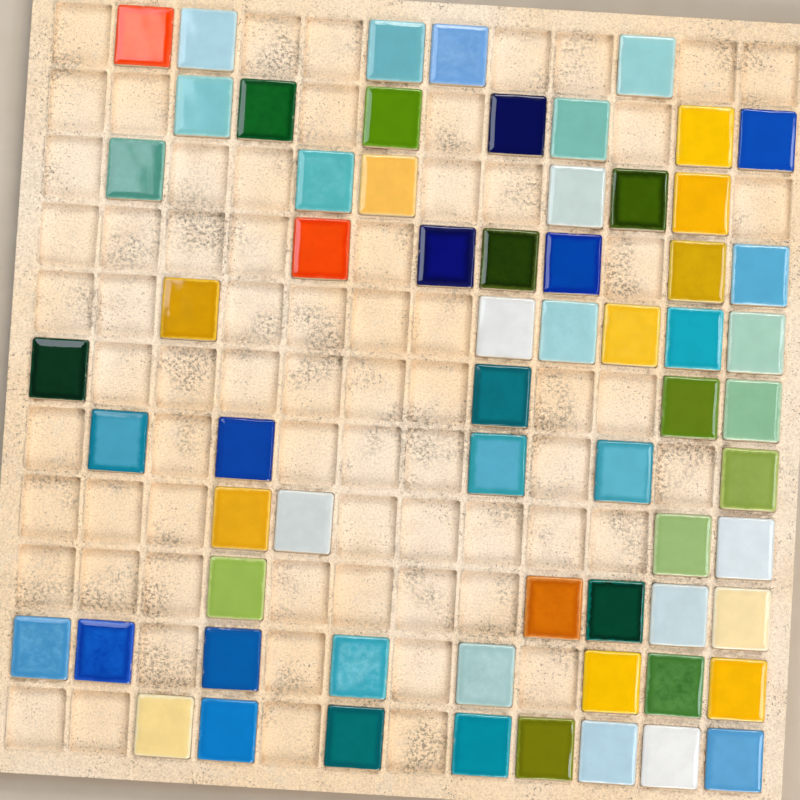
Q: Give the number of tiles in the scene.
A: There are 64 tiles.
